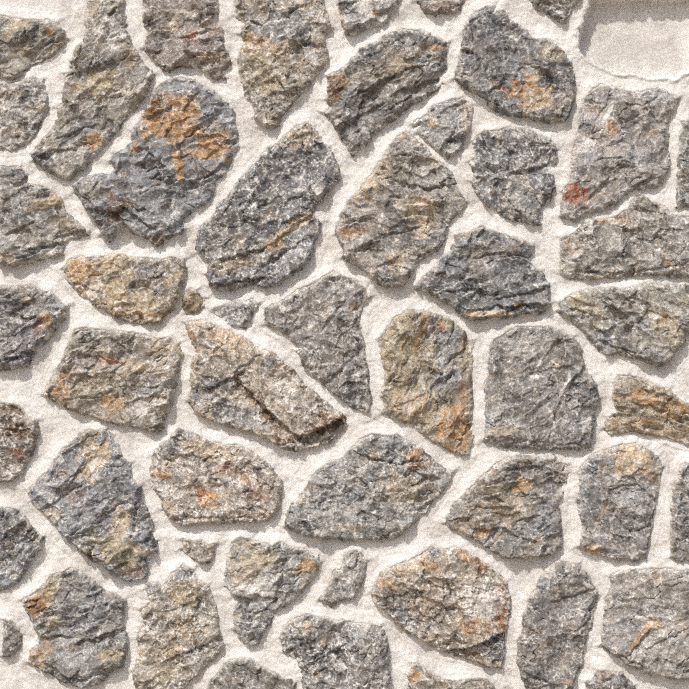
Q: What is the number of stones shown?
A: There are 52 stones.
